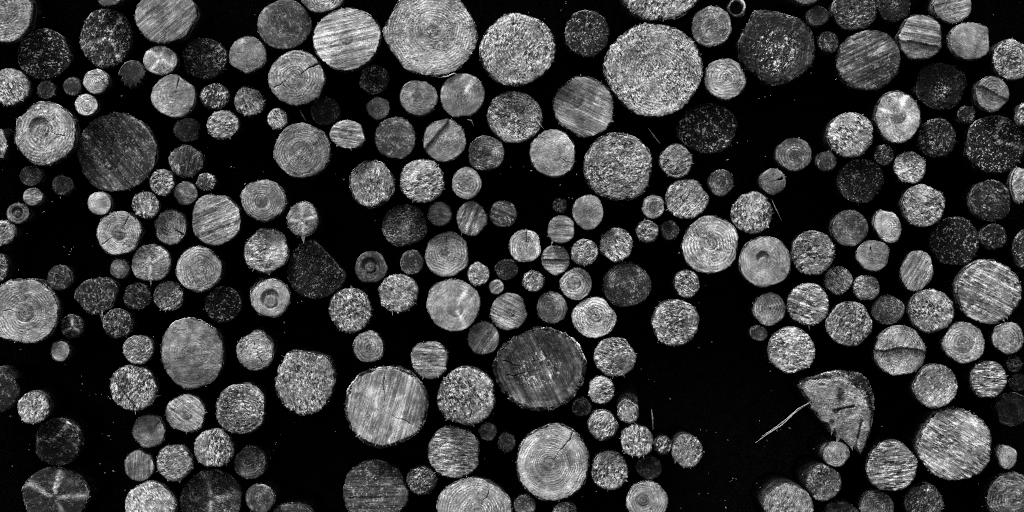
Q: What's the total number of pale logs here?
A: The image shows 148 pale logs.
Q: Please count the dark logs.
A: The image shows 85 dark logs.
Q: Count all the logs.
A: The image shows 233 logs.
